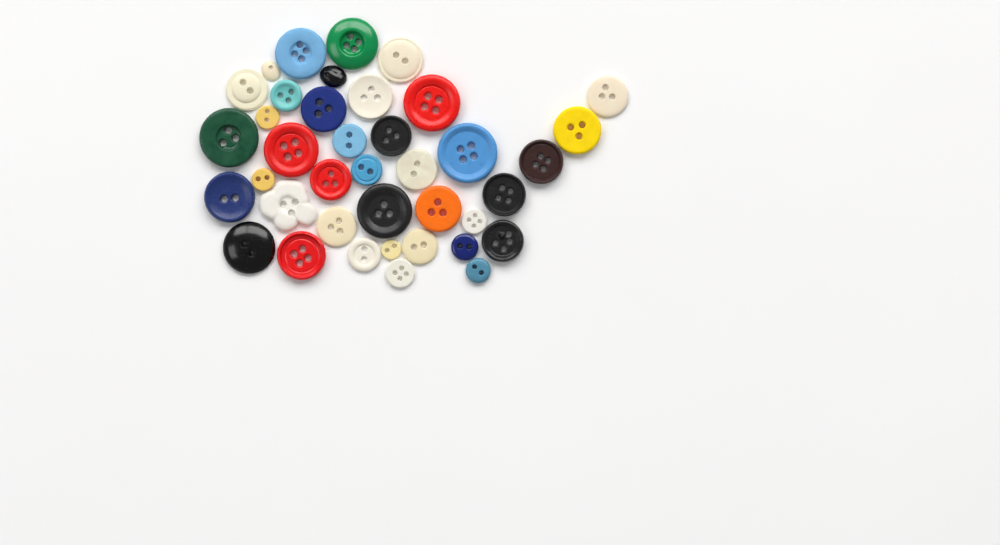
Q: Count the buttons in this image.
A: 39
